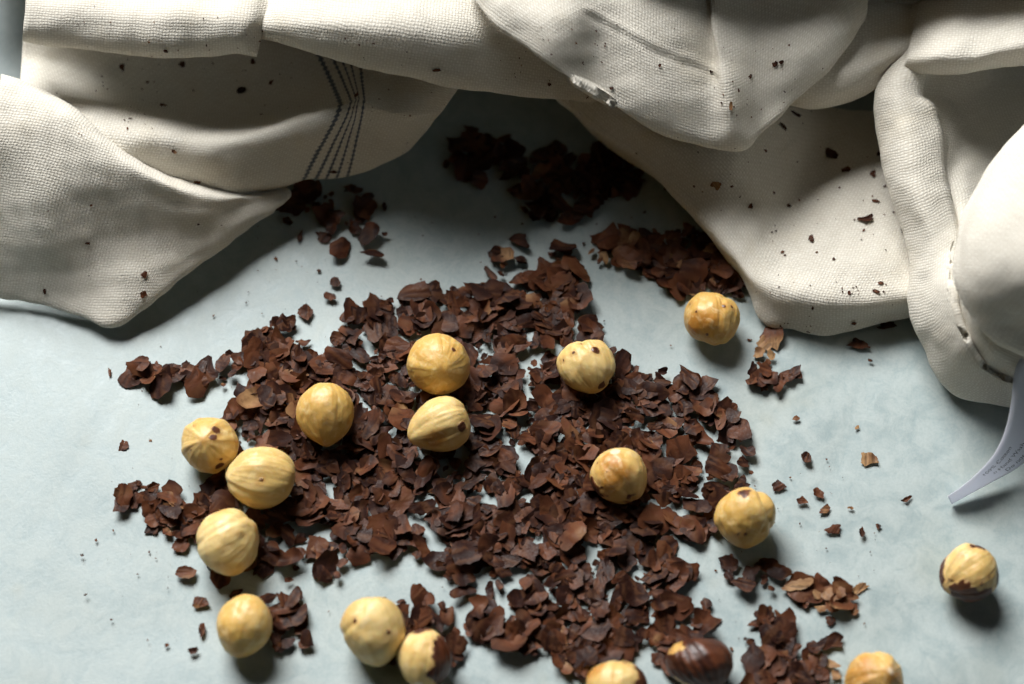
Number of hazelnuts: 17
